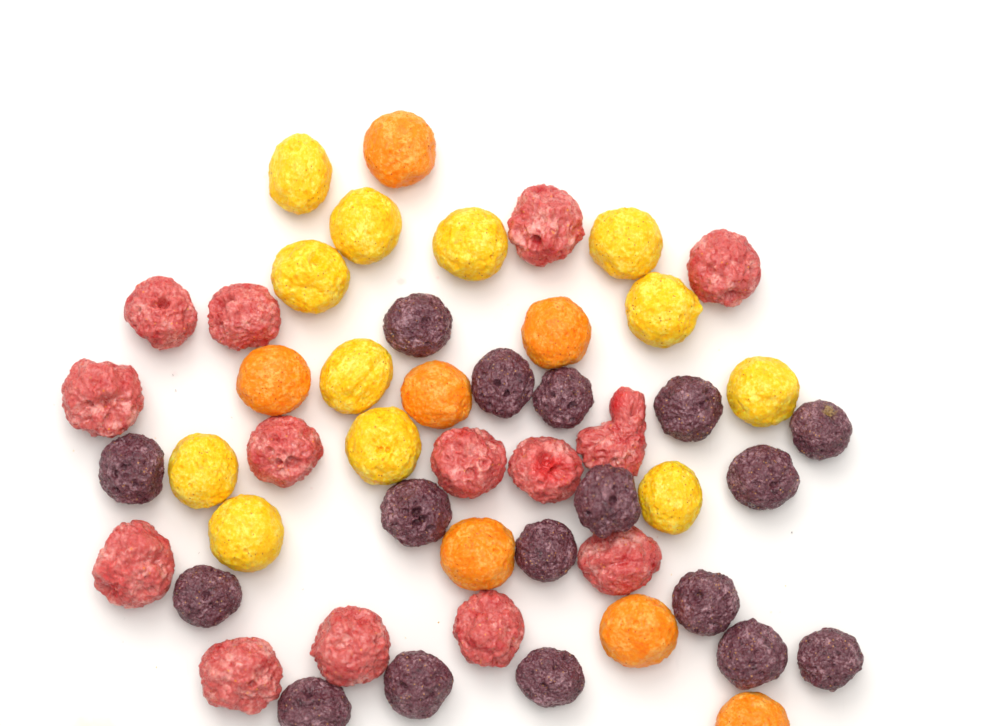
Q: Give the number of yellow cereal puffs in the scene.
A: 12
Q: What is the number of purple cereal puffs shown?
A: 17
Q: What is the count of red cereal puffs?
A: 14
